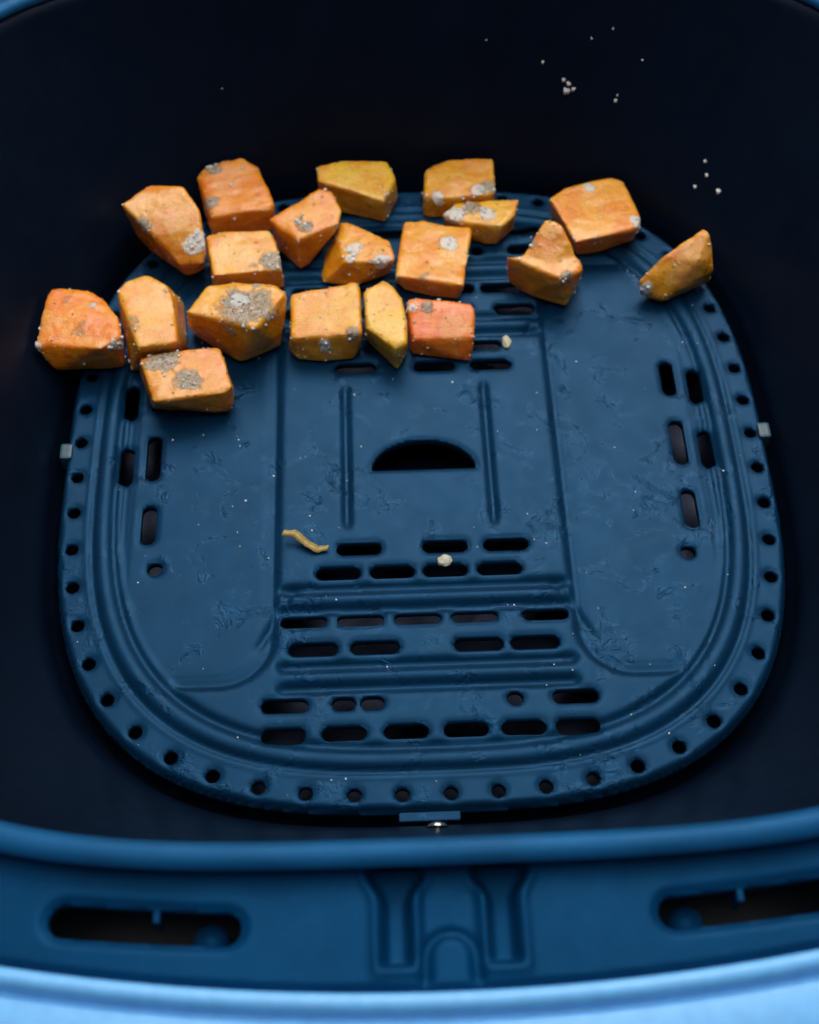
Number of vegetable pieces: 19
